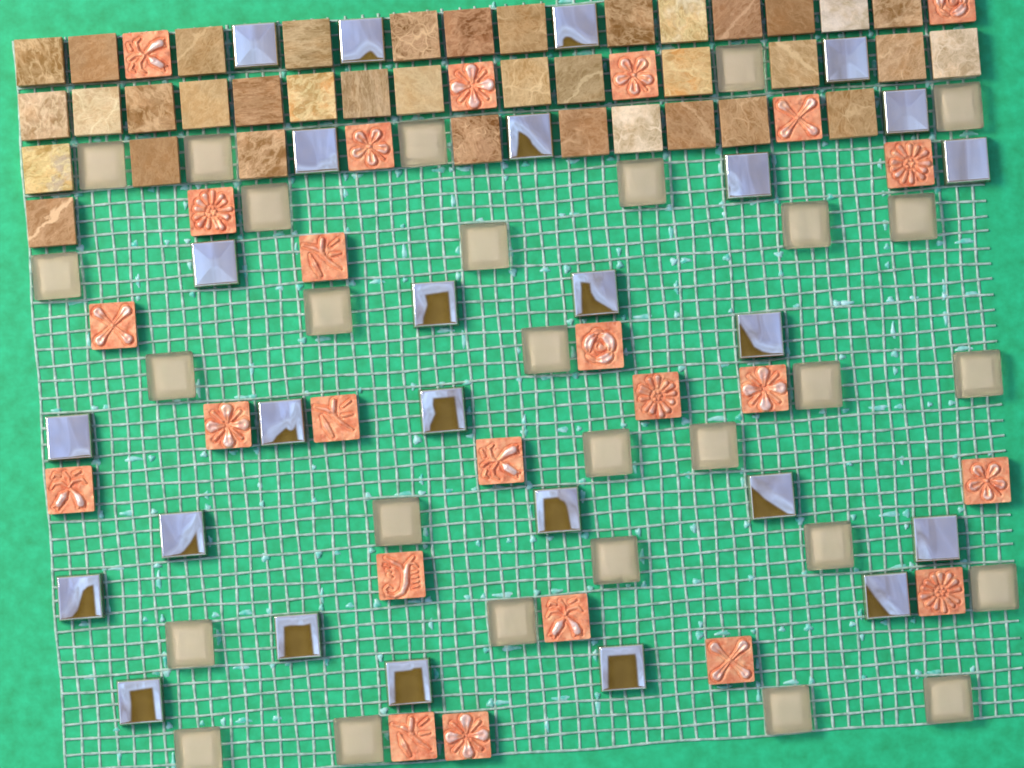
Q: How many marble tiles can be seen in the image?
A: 37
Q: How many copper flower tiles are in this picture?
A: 24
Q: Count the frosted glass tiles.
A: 28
